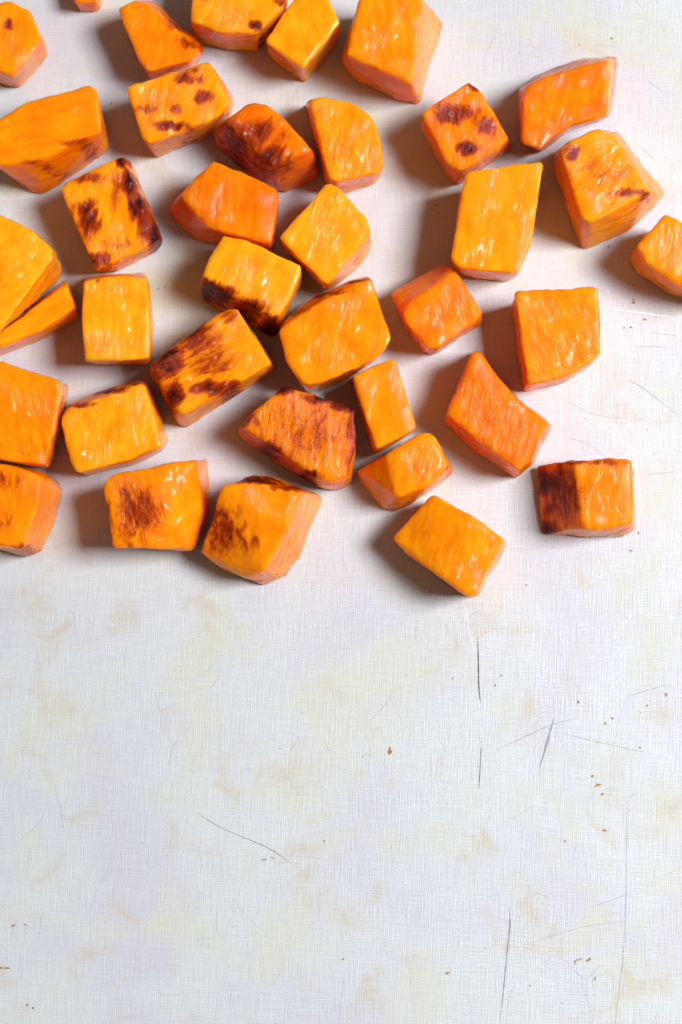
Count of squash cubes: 37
